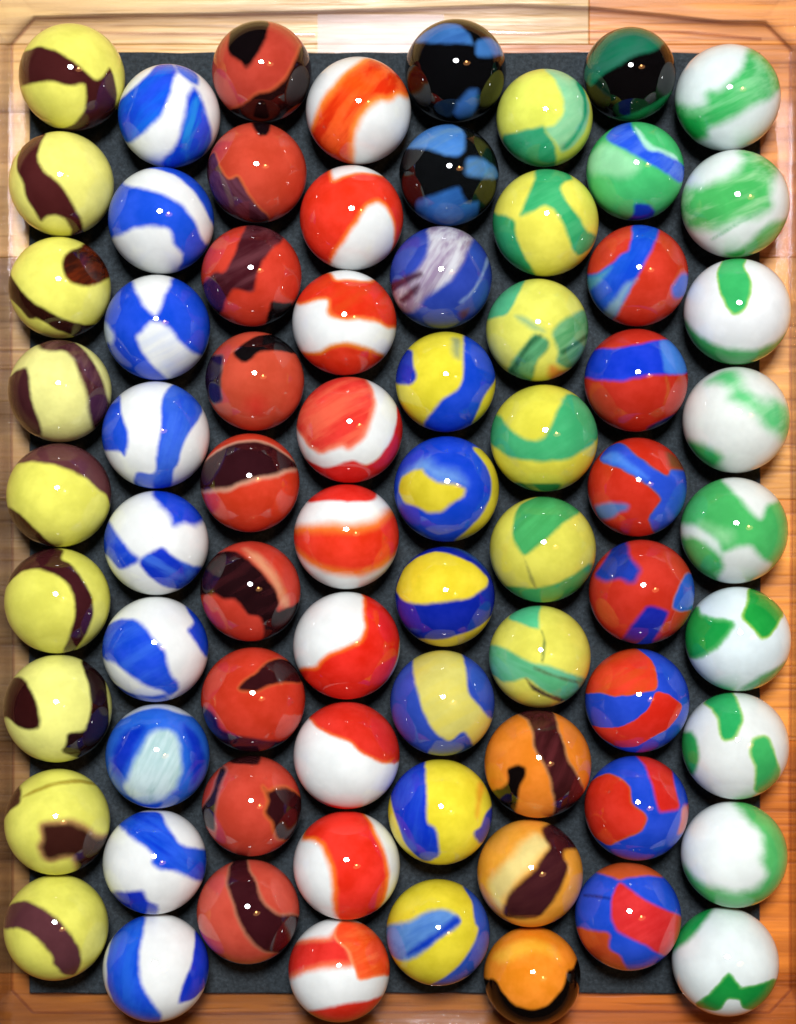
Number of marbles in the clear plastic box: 72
